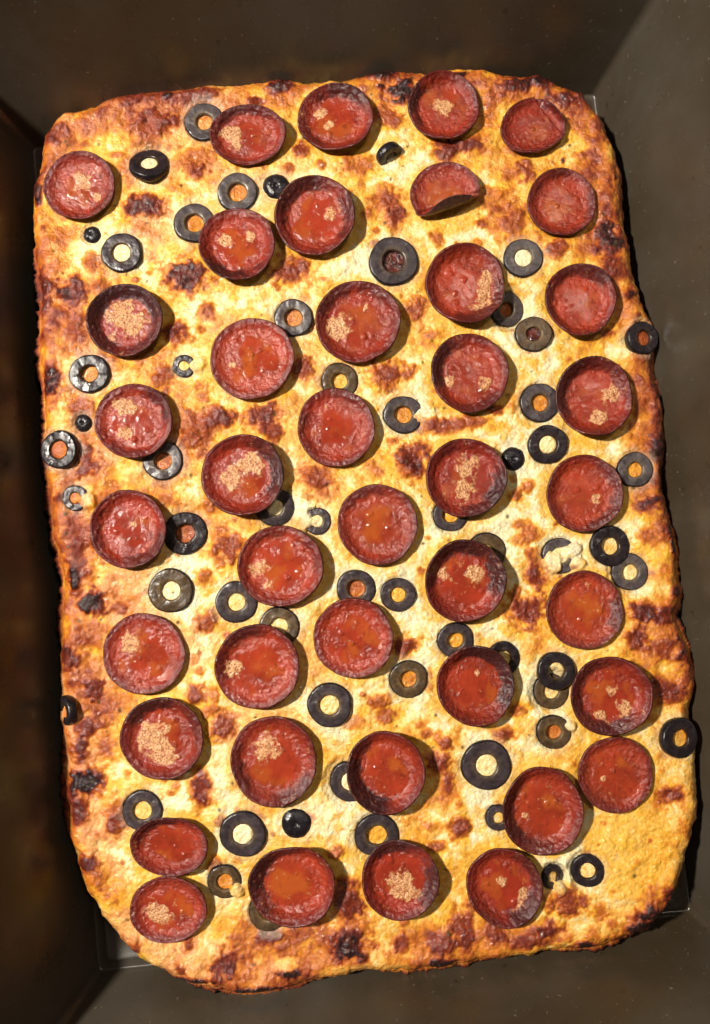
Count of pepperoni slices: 41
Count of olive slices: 59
